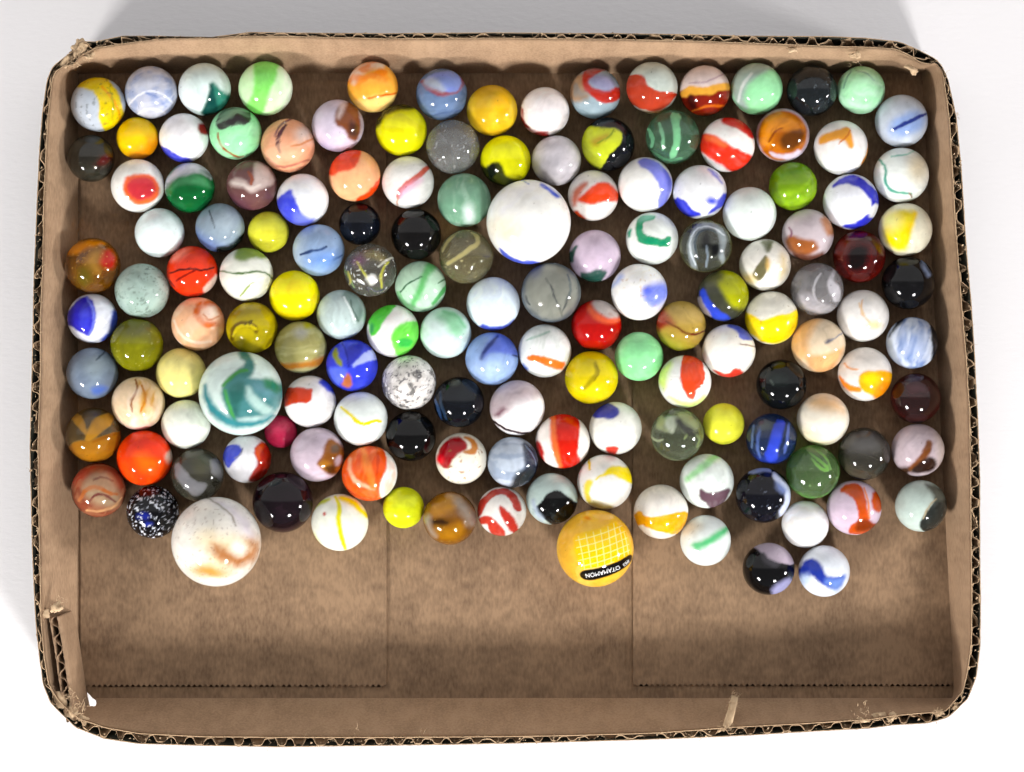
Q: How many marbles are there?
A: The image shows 145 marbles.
